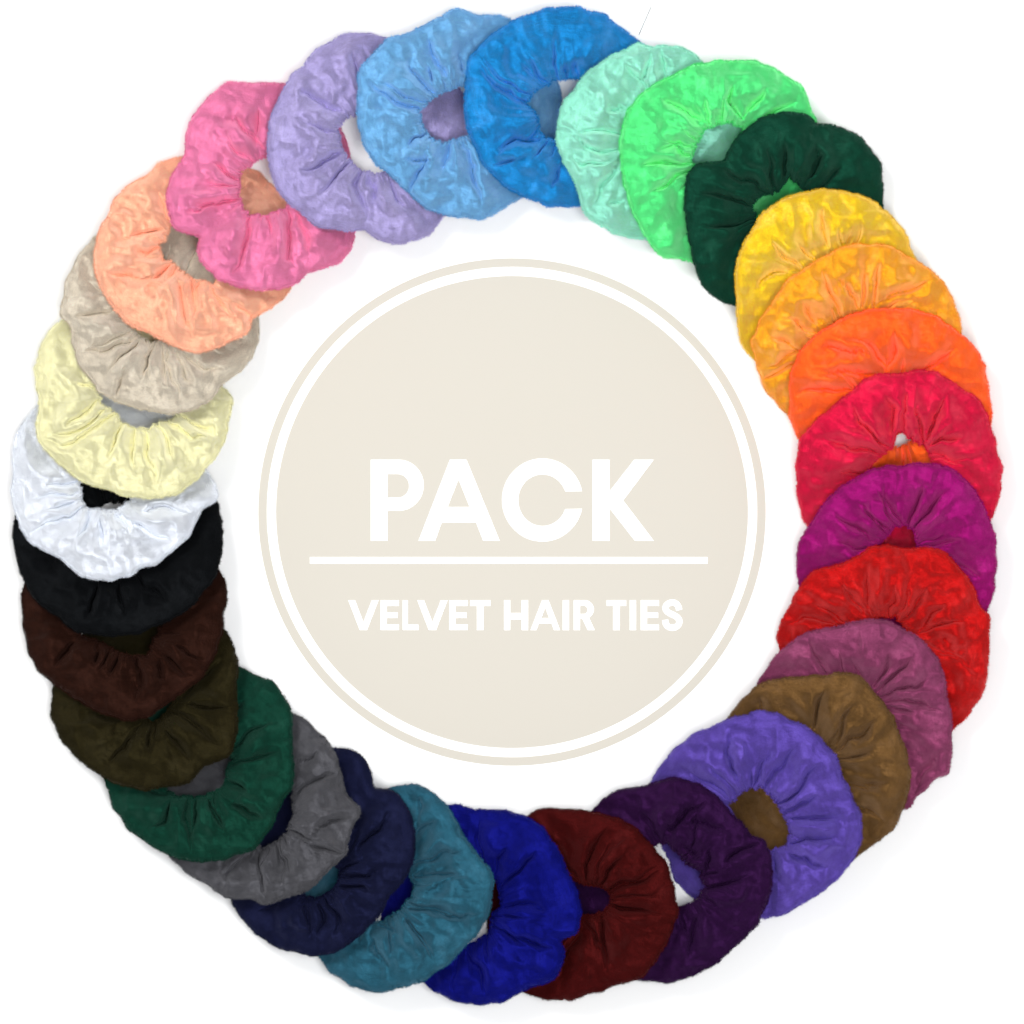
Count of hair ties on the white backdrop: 30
